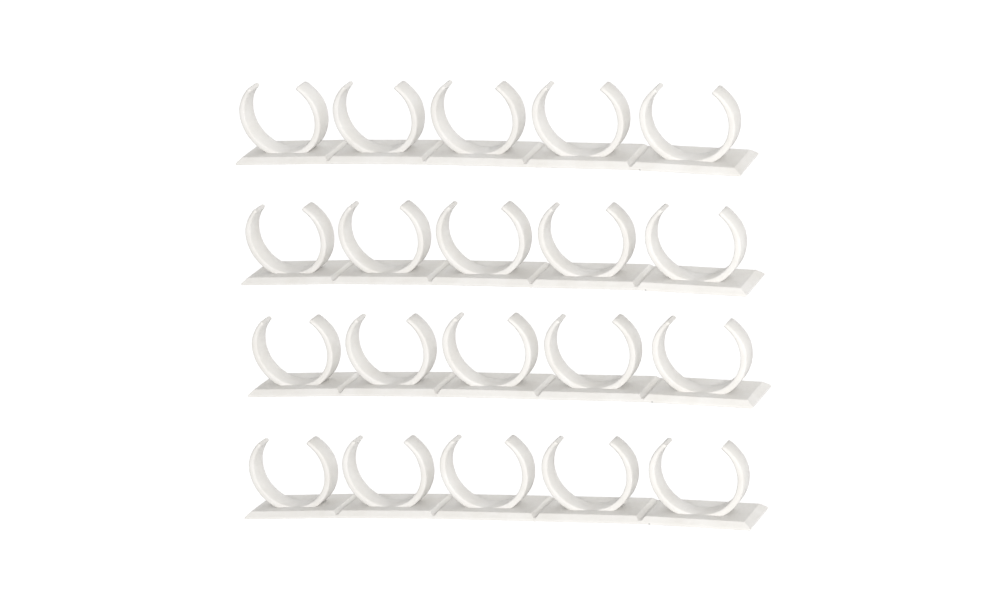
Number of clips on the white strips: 20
